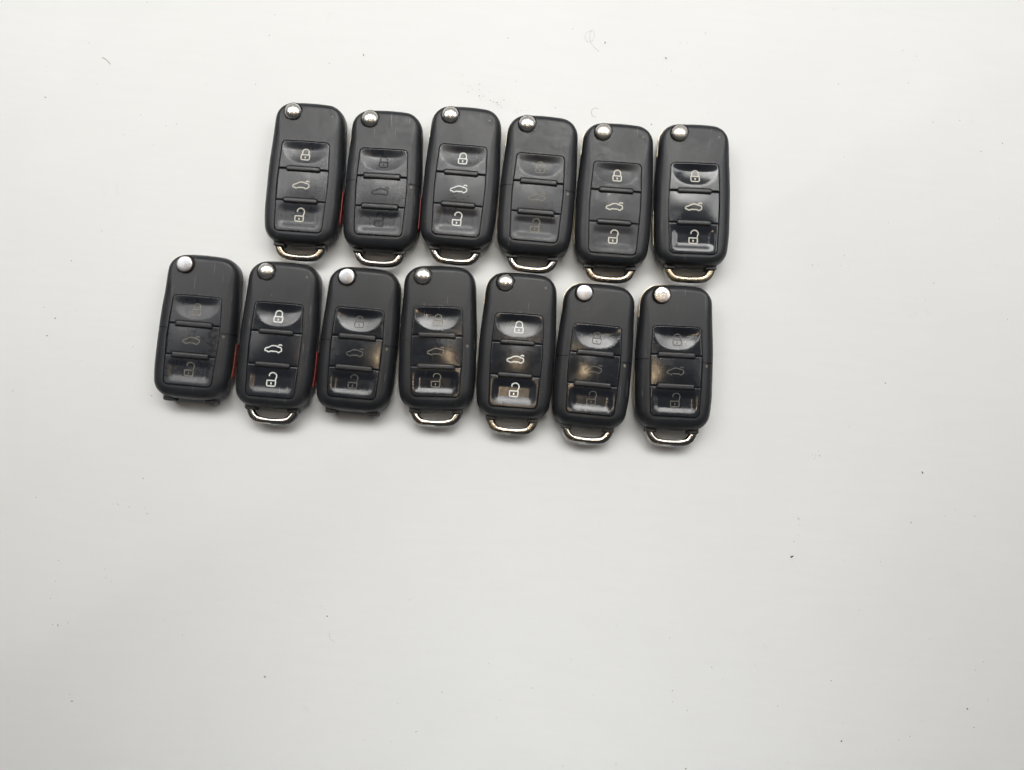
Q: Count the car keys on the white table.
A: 13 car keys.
